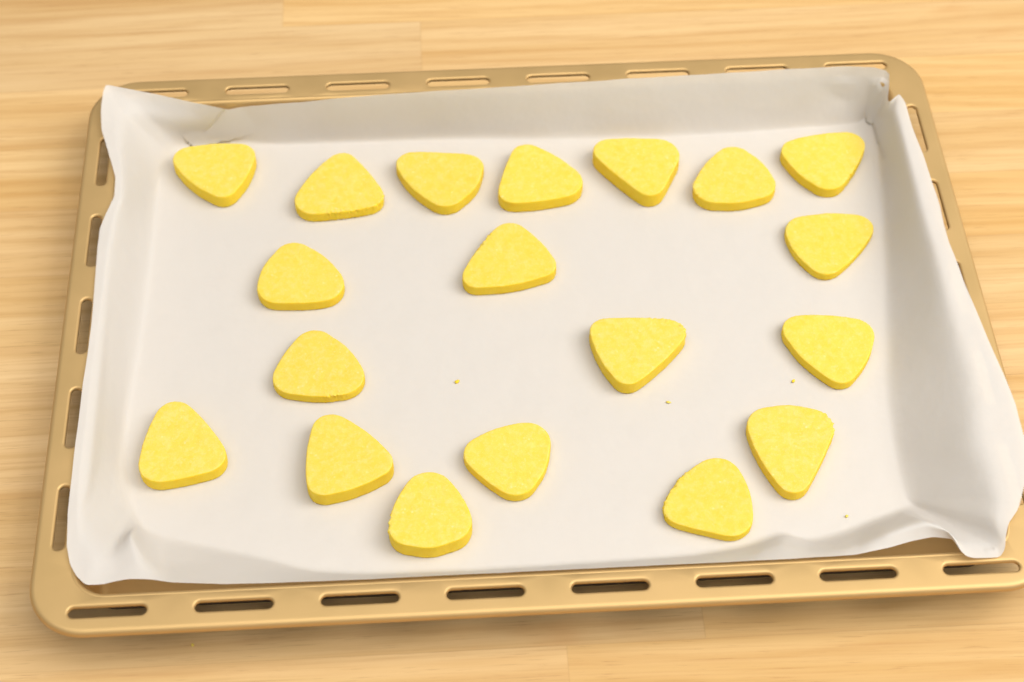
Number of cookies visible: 19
